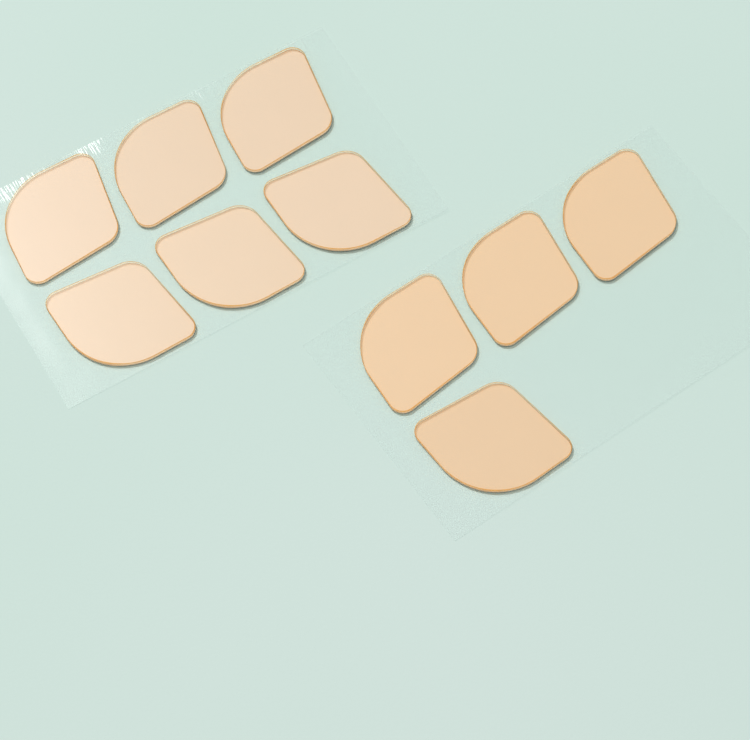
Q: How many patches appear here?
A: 10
